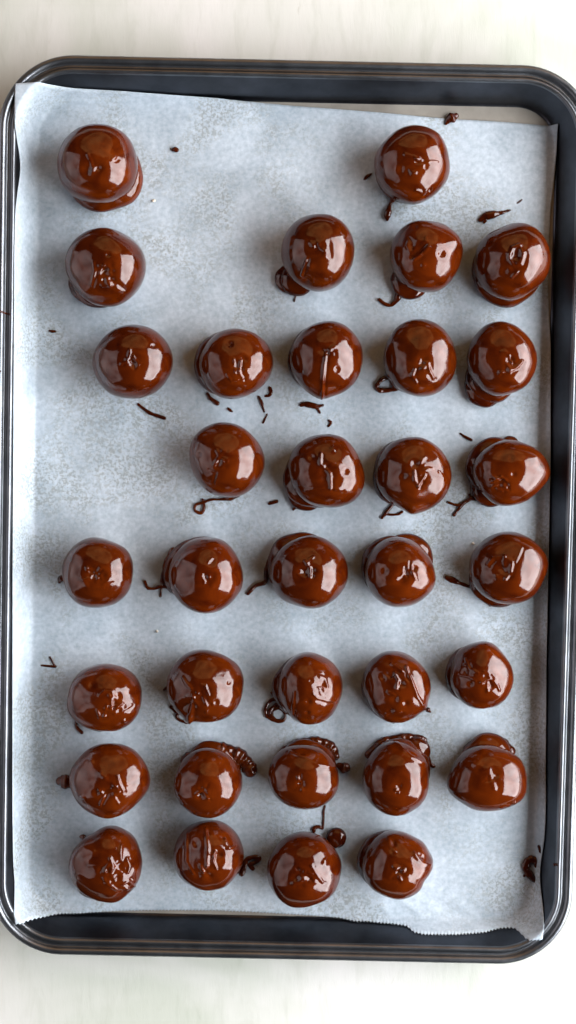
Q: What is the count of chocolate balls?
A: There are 34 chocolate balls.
